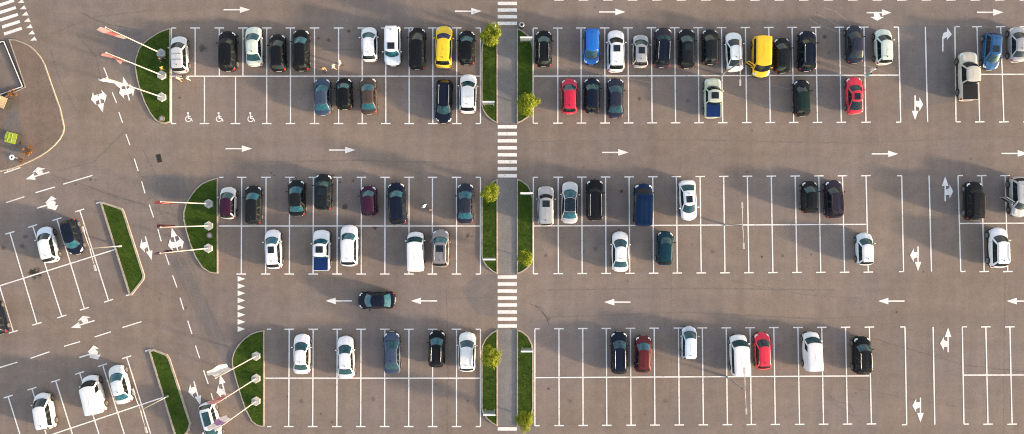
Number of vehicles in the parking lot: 82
